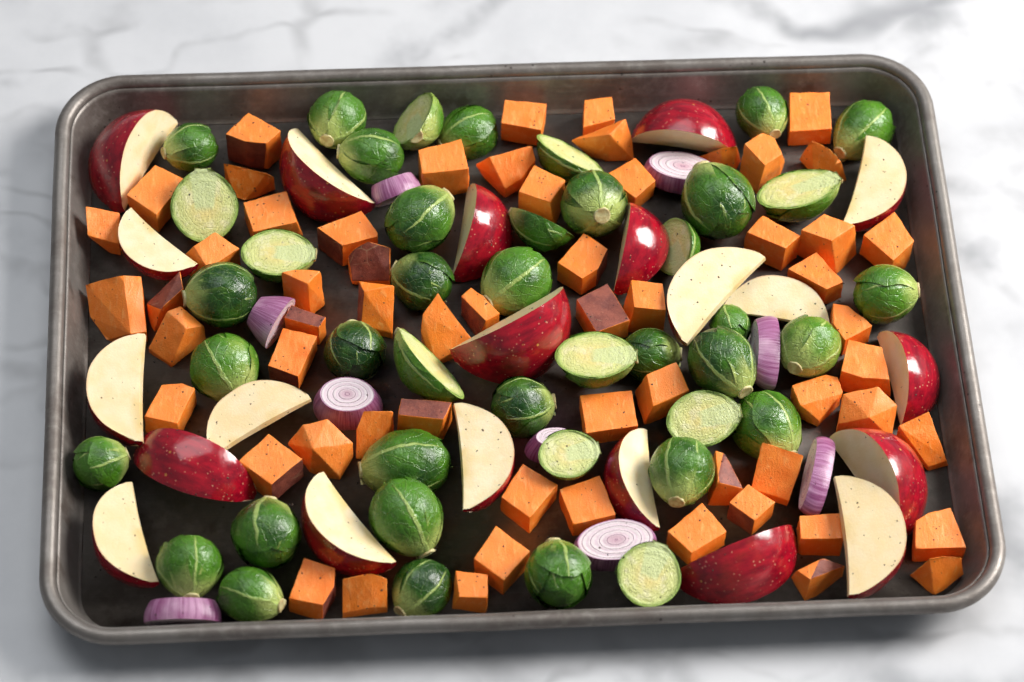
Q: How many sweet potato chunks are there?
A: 61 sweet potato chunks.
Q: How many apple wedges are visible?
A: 21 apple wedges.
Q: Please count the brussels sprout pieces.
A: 42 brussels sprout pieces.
